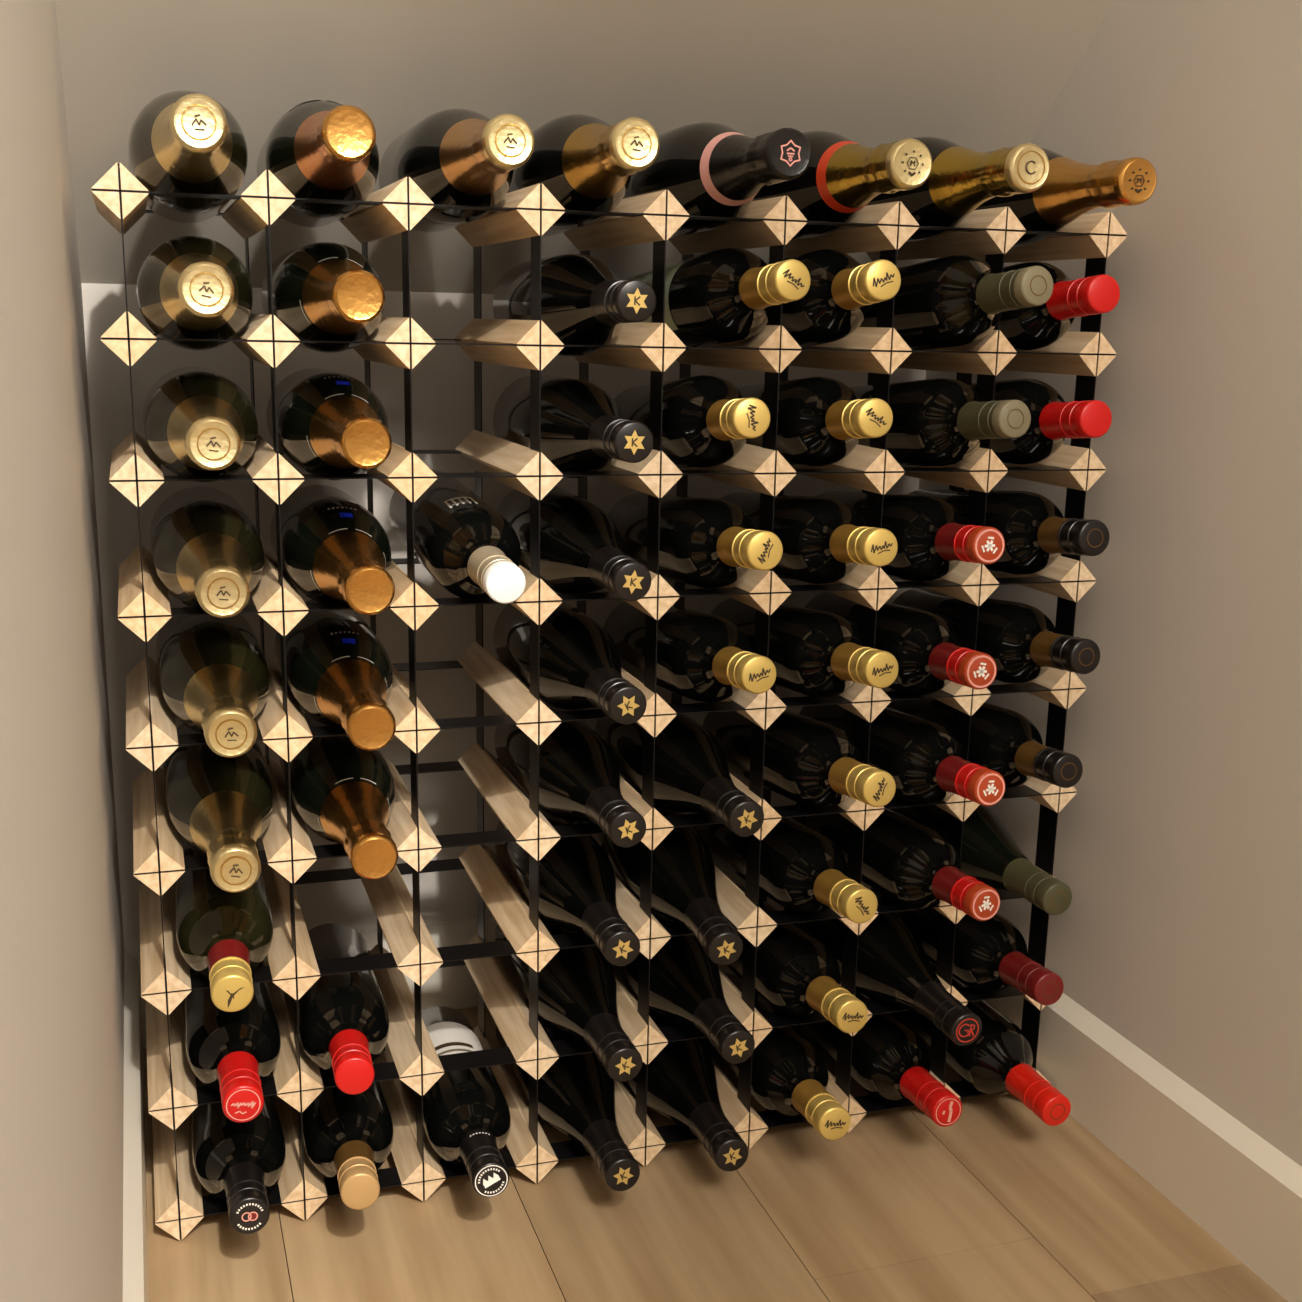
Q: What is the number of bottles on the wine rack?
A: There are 65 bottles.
